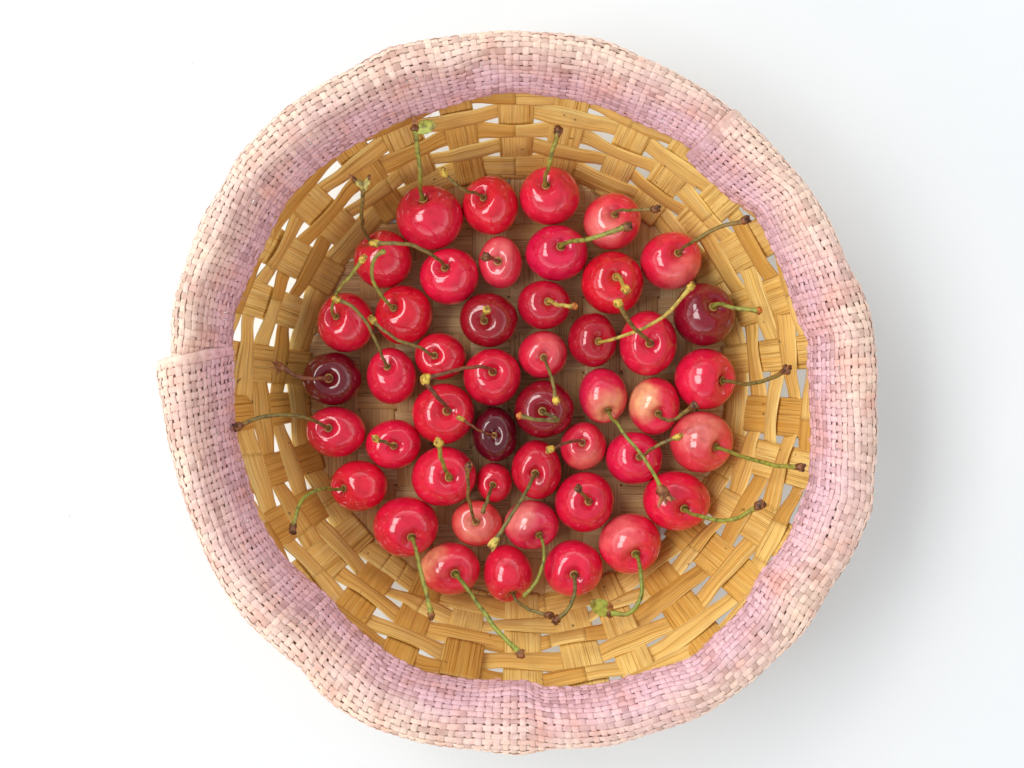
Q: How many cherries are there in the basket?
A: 46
